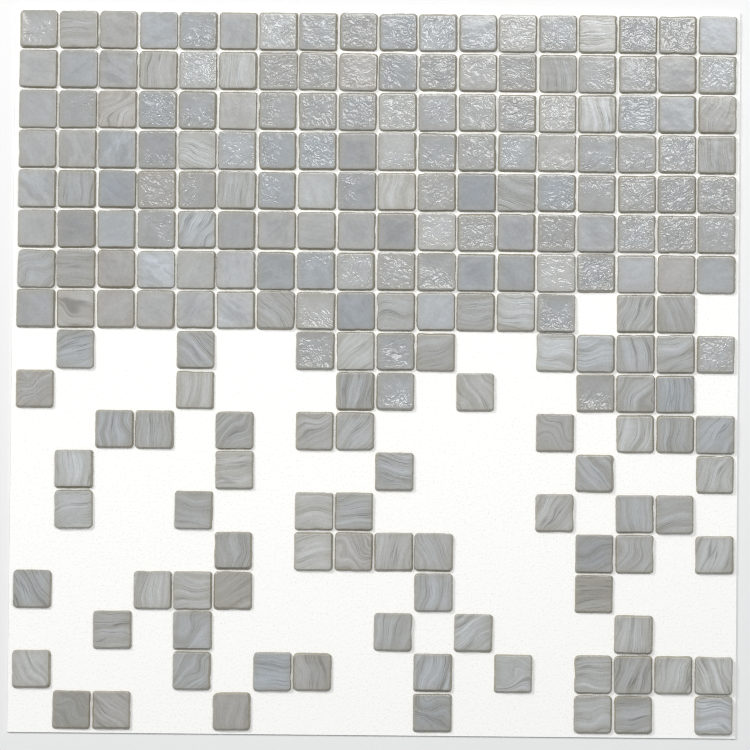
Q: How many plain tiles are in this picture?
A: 46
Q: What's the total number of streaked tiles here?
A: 95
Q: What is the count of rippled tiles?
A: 77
